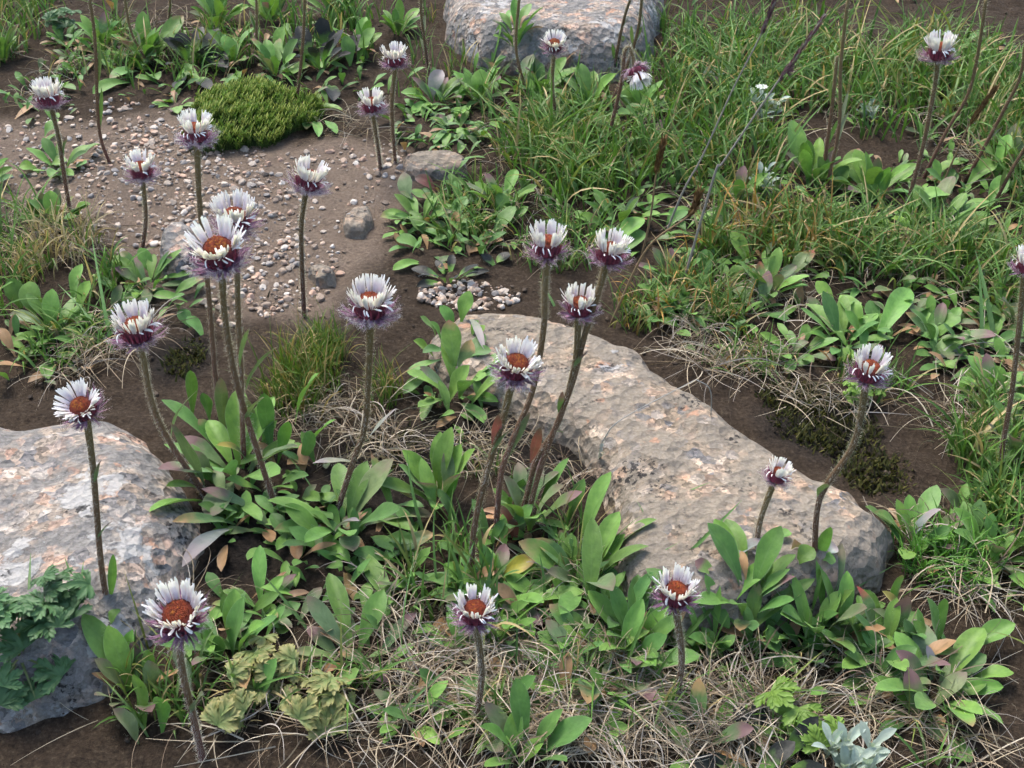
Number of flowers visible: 24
